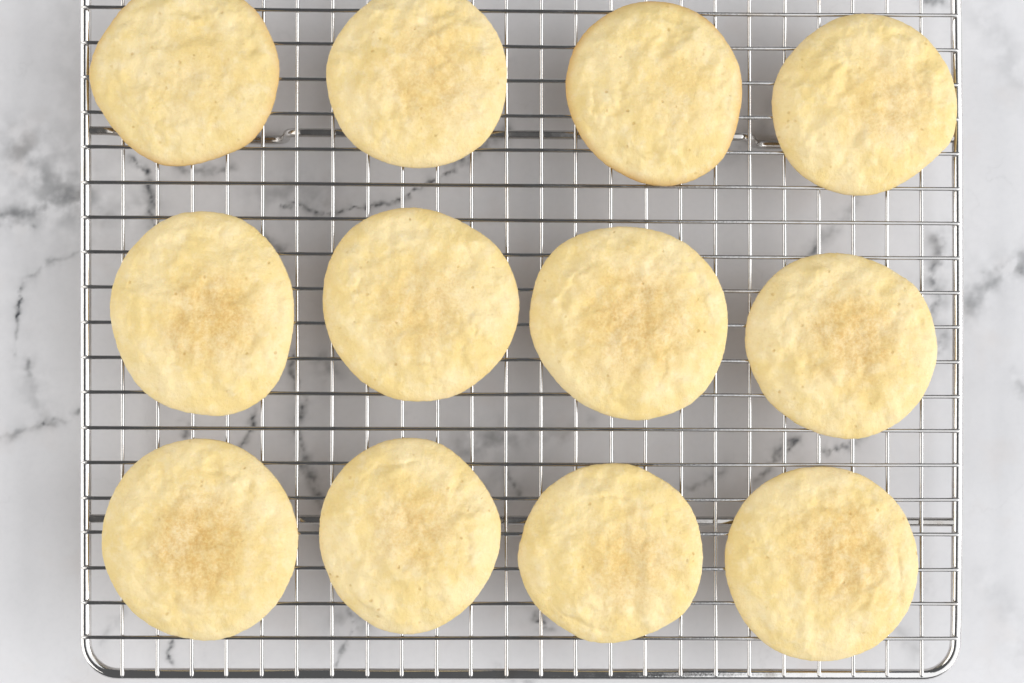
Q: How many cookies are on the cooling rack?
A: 12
